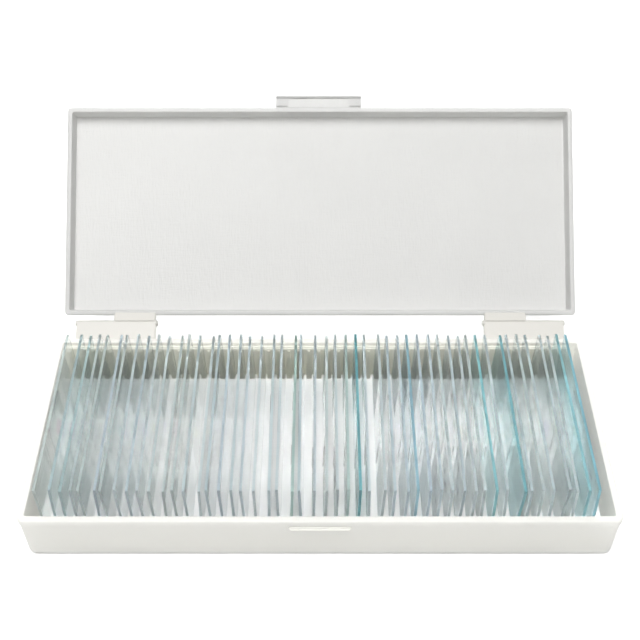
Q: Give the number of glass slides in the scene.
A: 50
